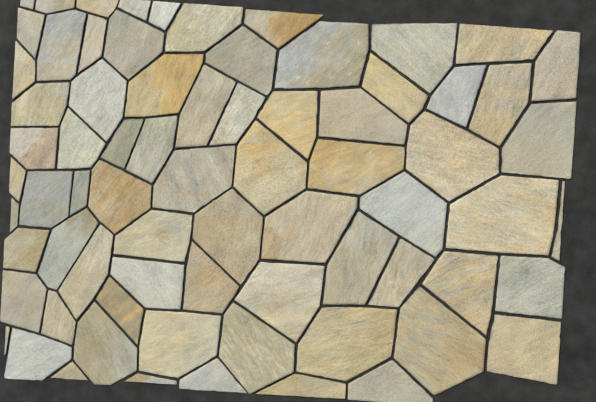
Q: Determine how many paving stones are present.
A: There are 73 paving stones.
